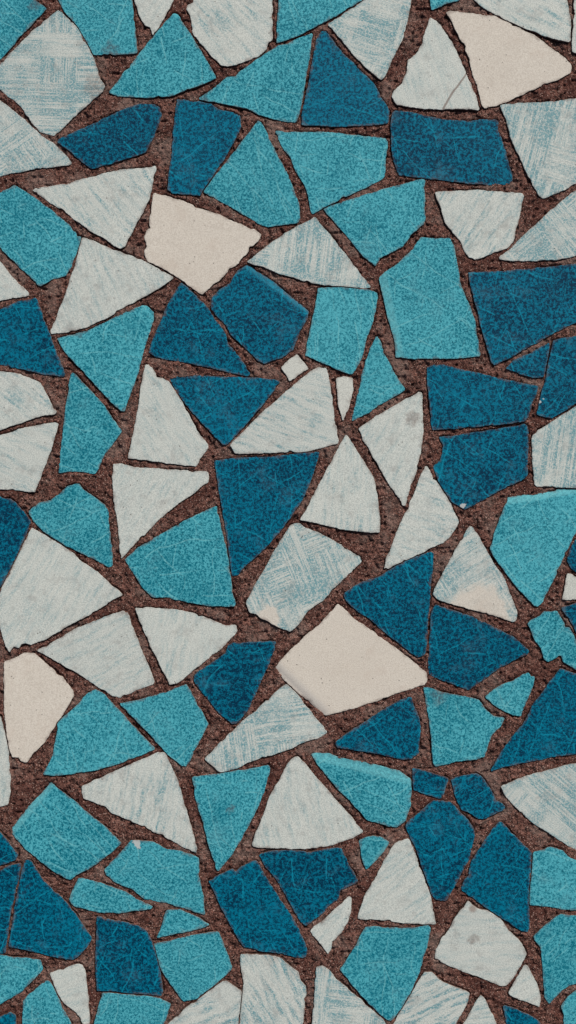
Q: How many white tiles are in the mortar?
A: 51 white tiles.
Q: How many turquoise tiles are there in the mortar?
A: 38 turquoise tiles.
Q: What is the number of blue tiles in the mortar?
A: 34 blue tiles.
